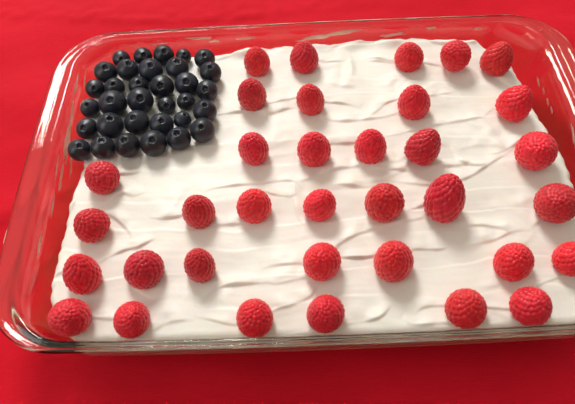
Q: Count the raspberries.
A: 35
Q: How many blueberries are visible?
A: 33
